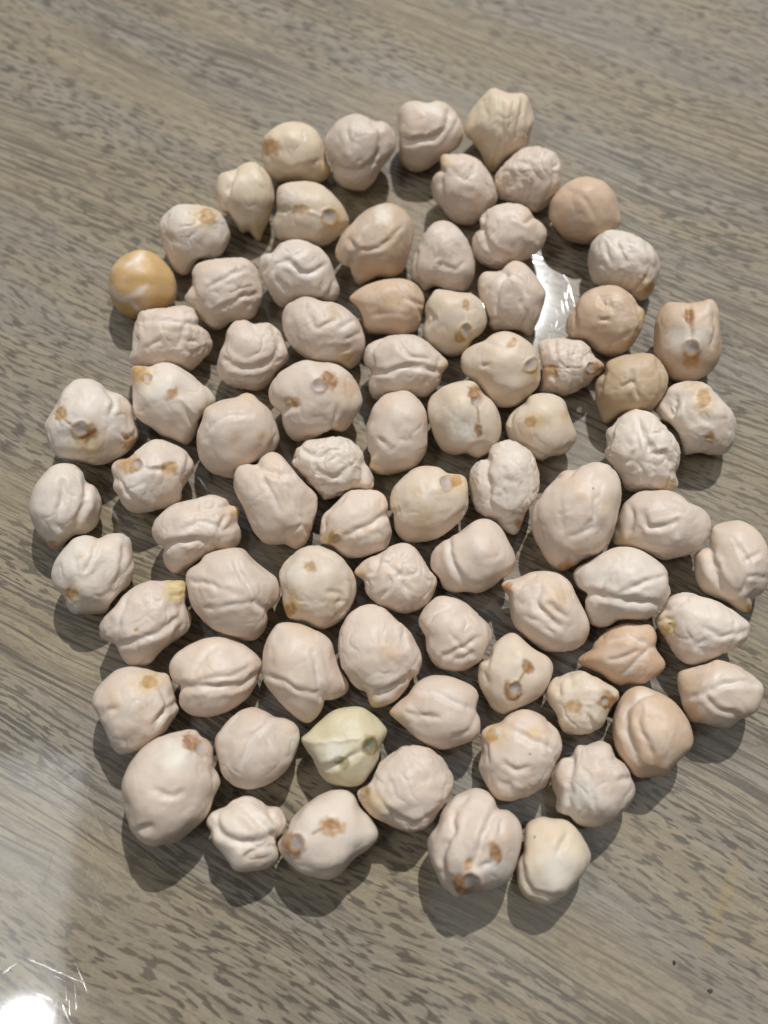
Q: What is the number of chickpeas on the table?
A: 79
